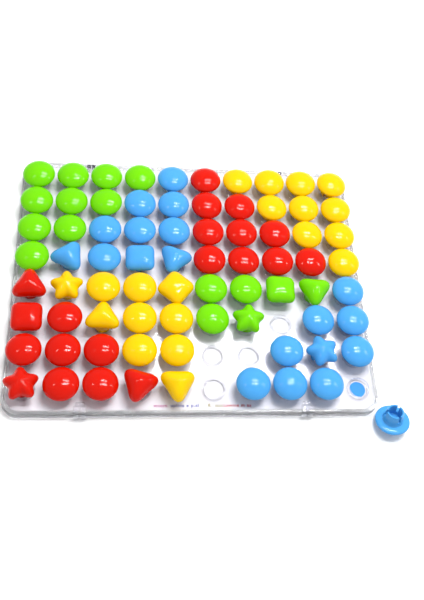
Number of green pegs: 16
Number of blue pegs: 20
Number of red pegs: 20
